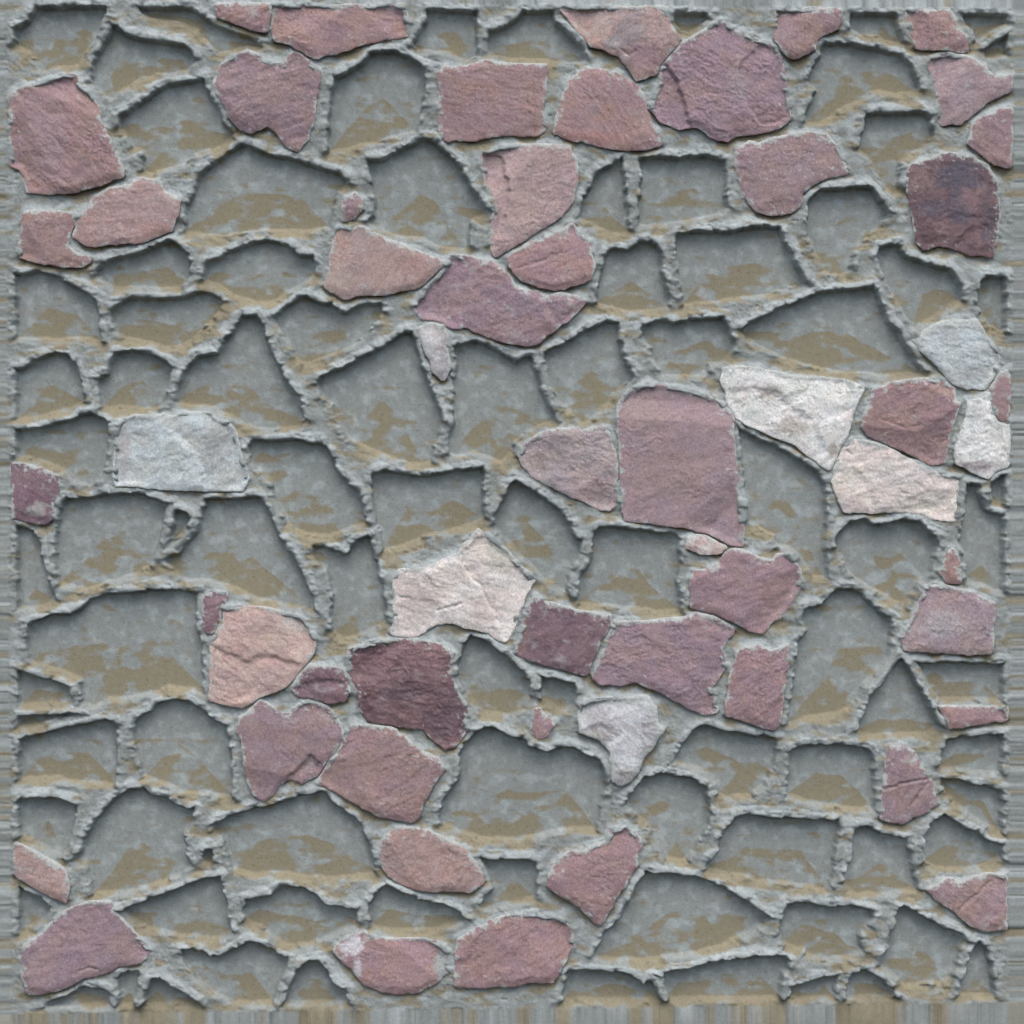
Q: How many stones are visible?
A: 57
